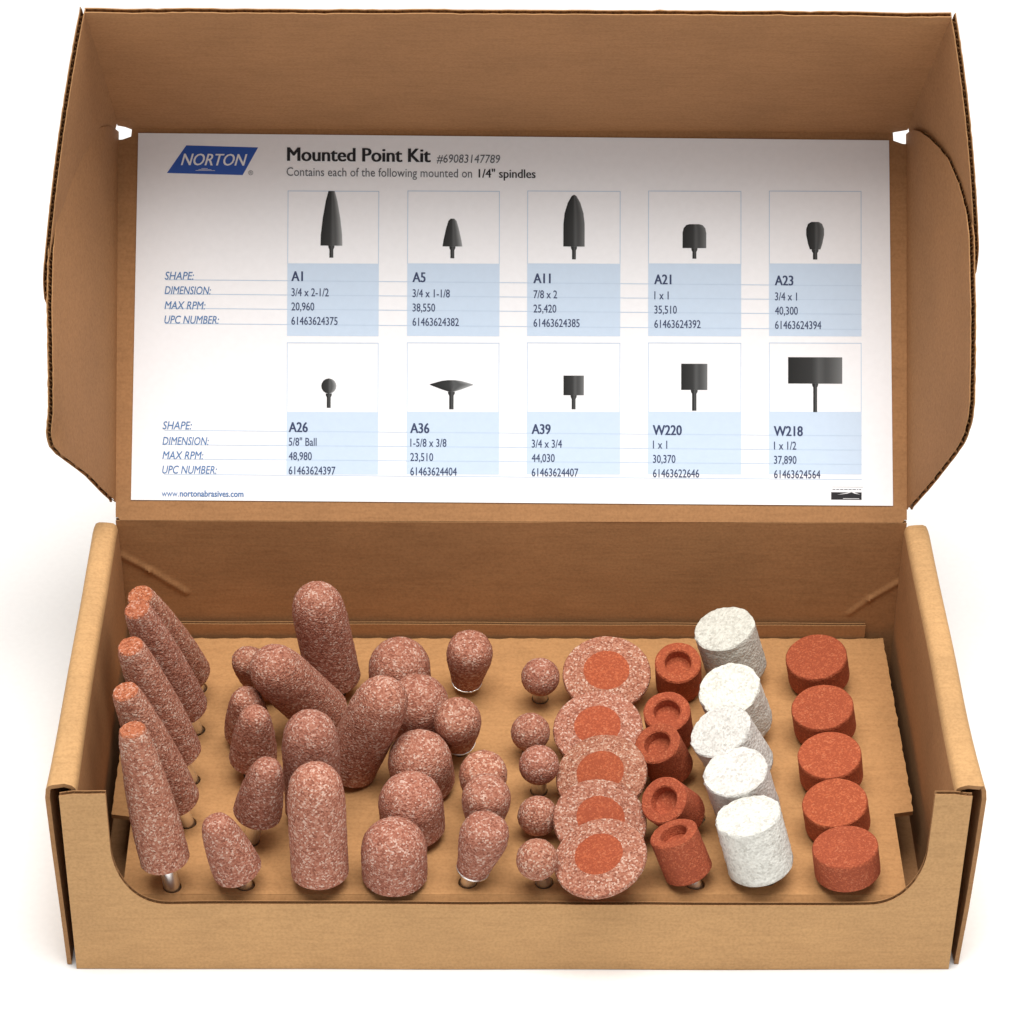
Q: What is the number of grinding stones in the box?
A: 50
